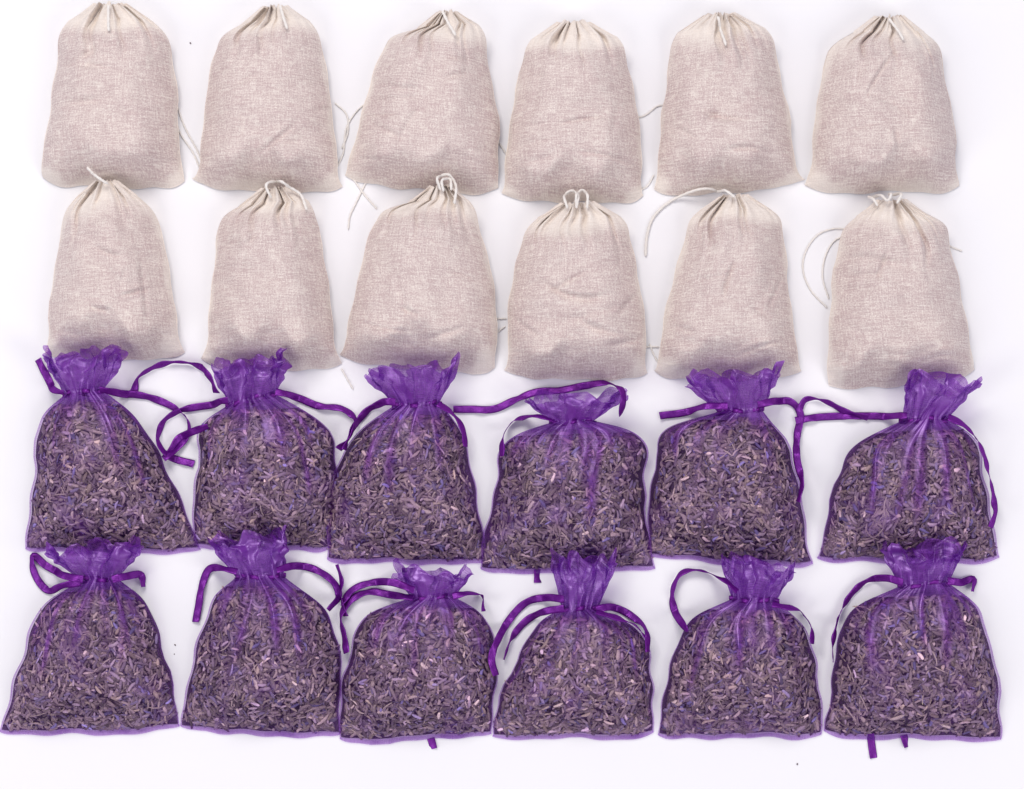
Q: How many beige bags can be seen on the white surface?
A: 12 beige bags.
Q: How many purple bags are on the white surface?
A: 12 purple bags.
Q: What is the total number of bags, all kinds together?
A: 24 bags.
